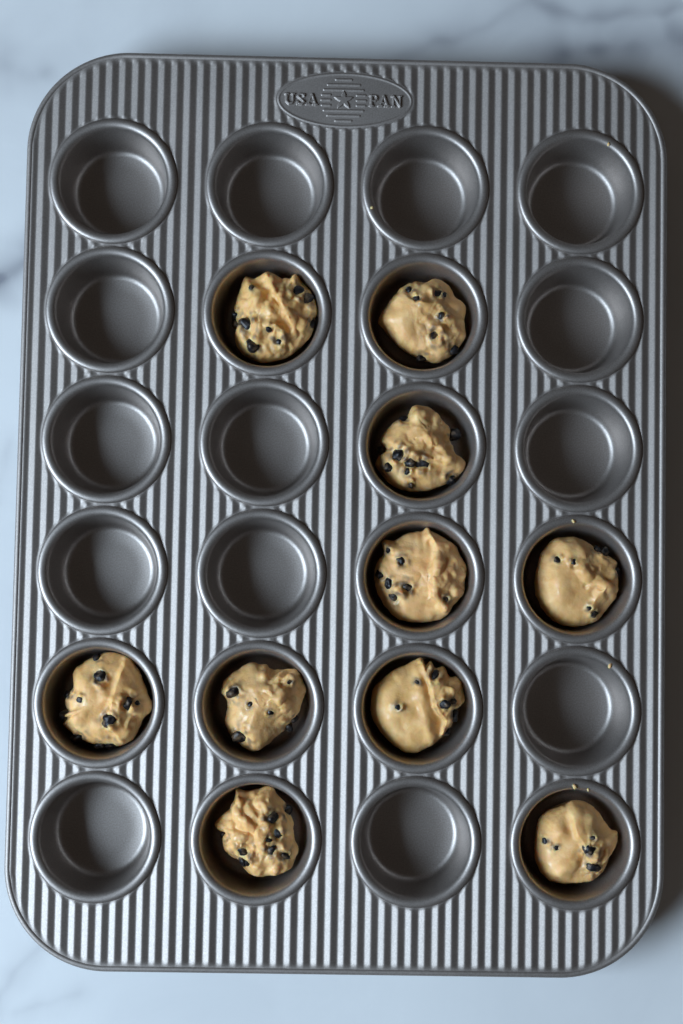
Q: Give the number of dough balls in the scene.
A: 10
